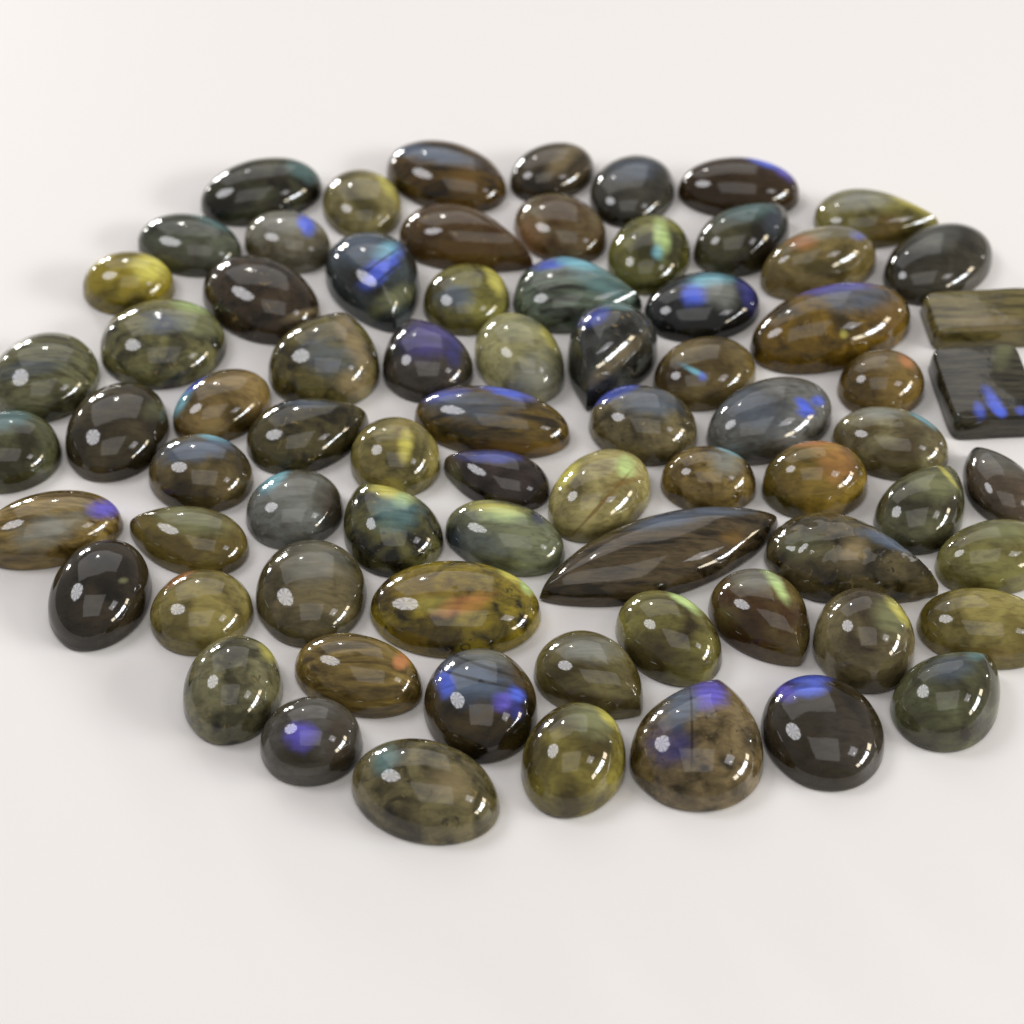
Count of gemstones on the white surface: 74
